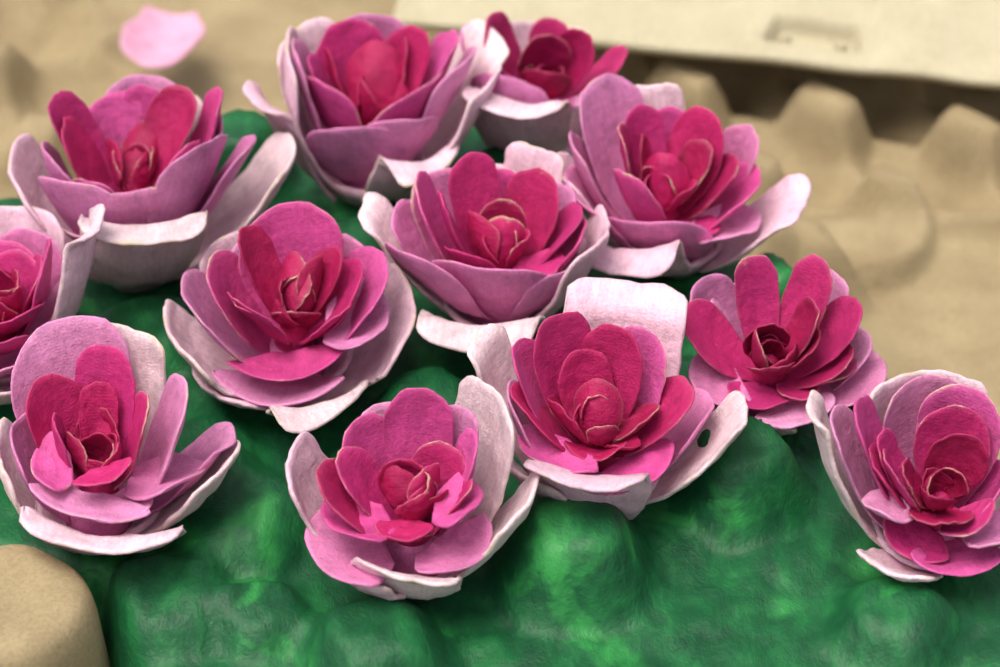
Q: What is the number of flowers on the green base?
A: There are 12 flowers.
